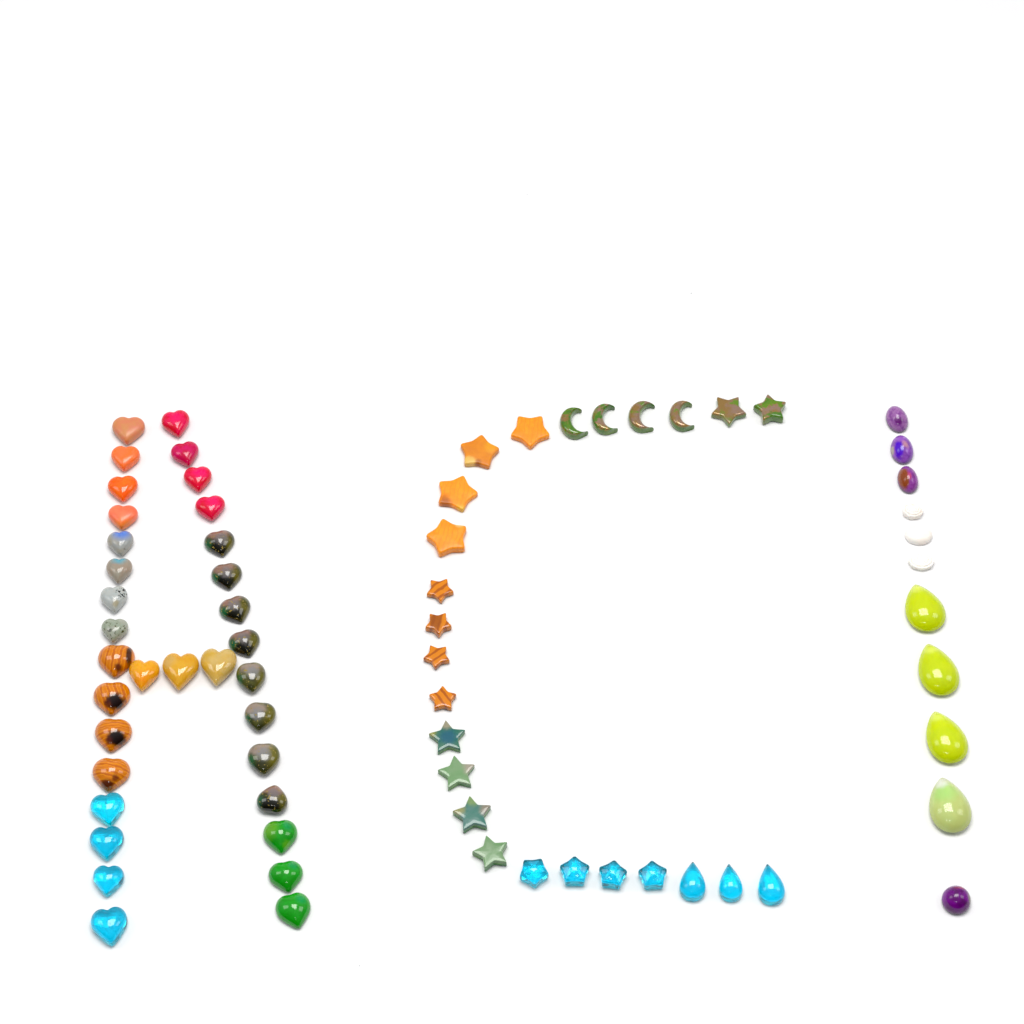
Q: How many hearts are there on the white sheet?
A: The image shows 34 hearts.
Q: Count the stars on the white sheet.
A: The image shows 18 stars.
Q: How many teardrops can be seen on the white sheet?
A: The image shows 7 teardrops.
